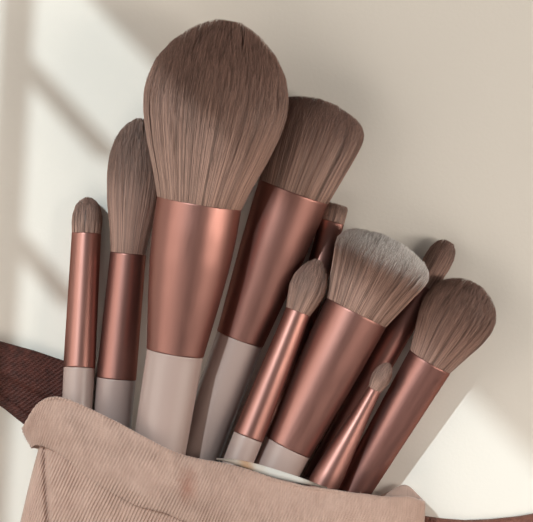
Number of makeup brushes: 10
